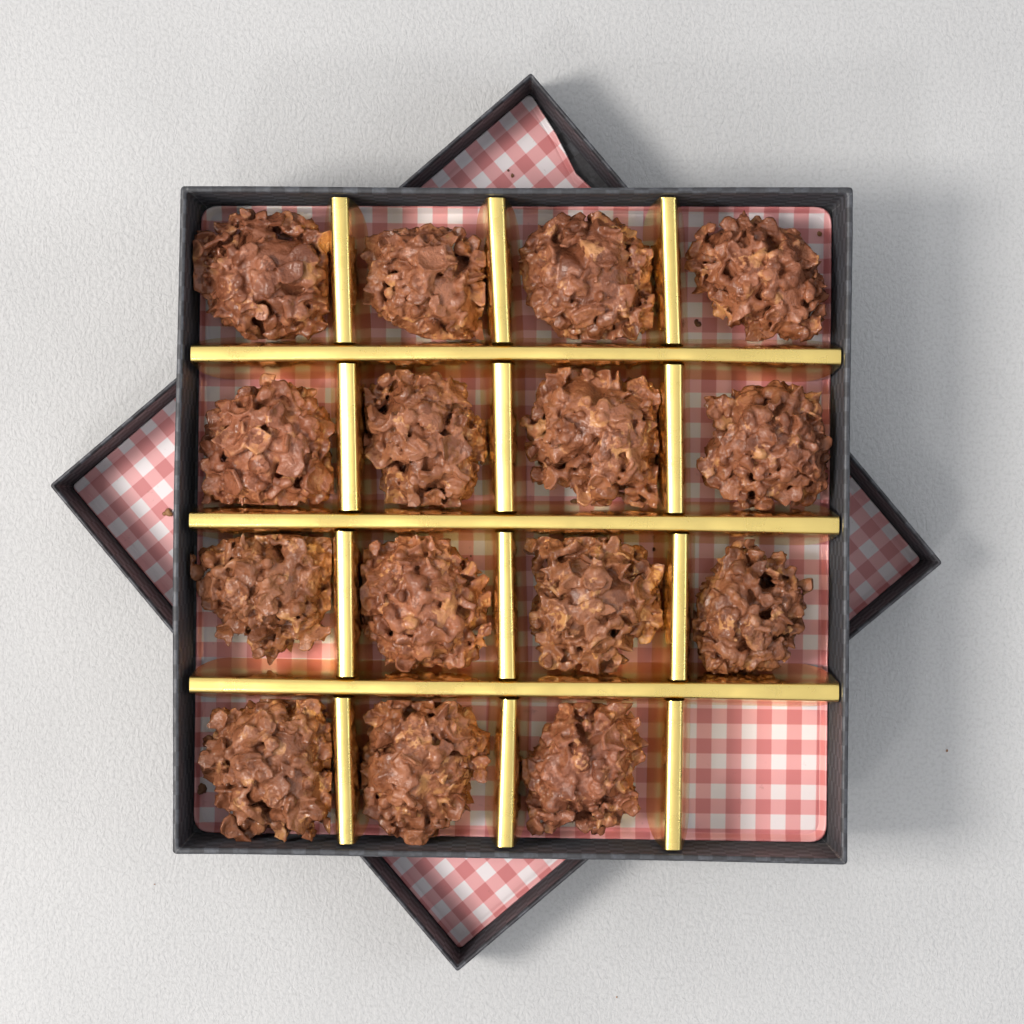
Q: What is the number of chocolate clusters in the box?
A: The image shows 15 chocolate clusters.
